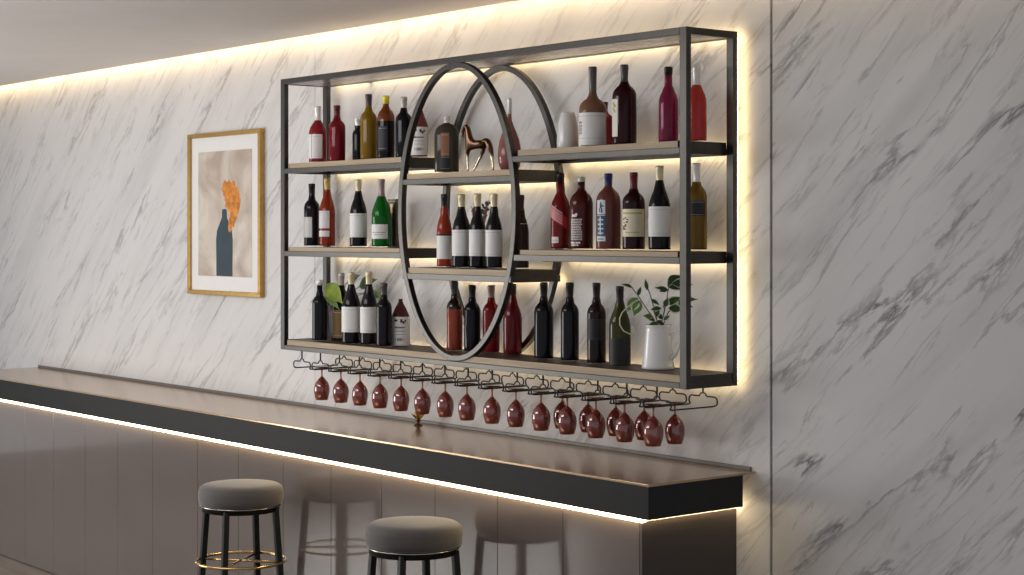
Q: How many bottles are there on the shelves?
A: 43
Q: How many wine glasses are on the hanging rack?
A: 20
